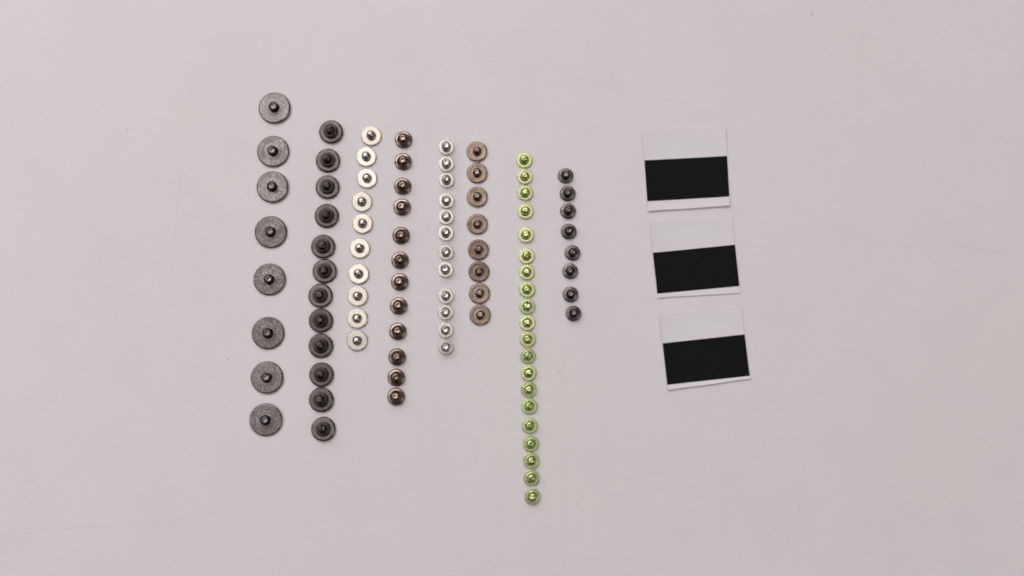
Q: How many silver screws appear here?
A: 22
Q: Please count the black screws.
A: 28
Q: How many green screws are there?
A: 20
